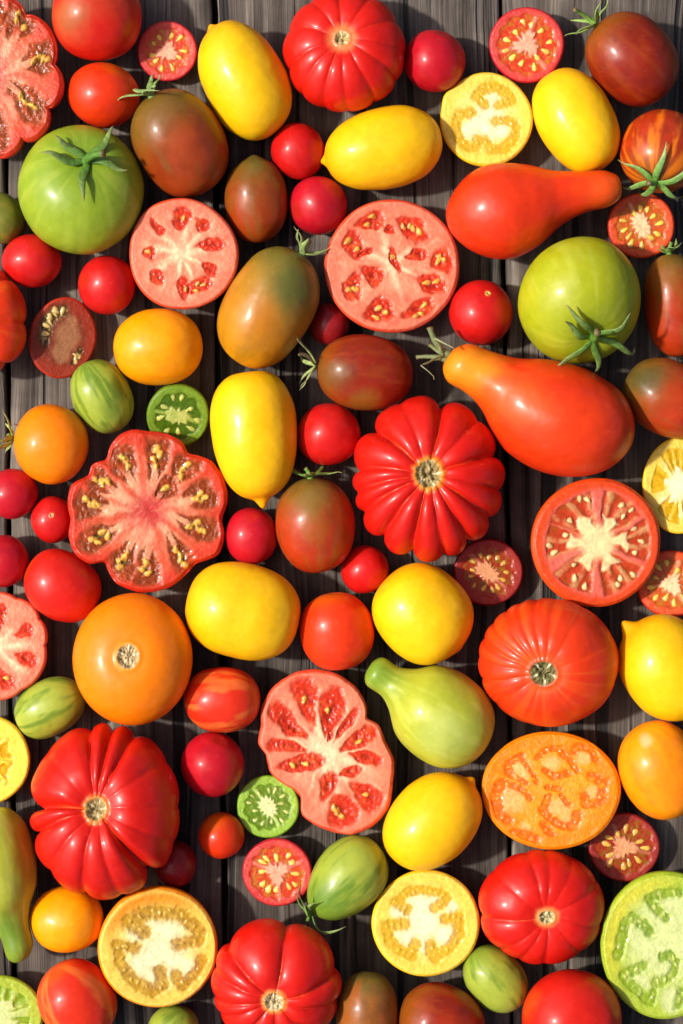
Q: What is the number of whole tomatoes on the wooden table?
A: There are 66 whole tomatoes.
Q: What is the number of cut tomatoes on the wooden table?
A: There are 25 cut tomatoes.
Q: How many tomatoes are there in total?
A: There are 91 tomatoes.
